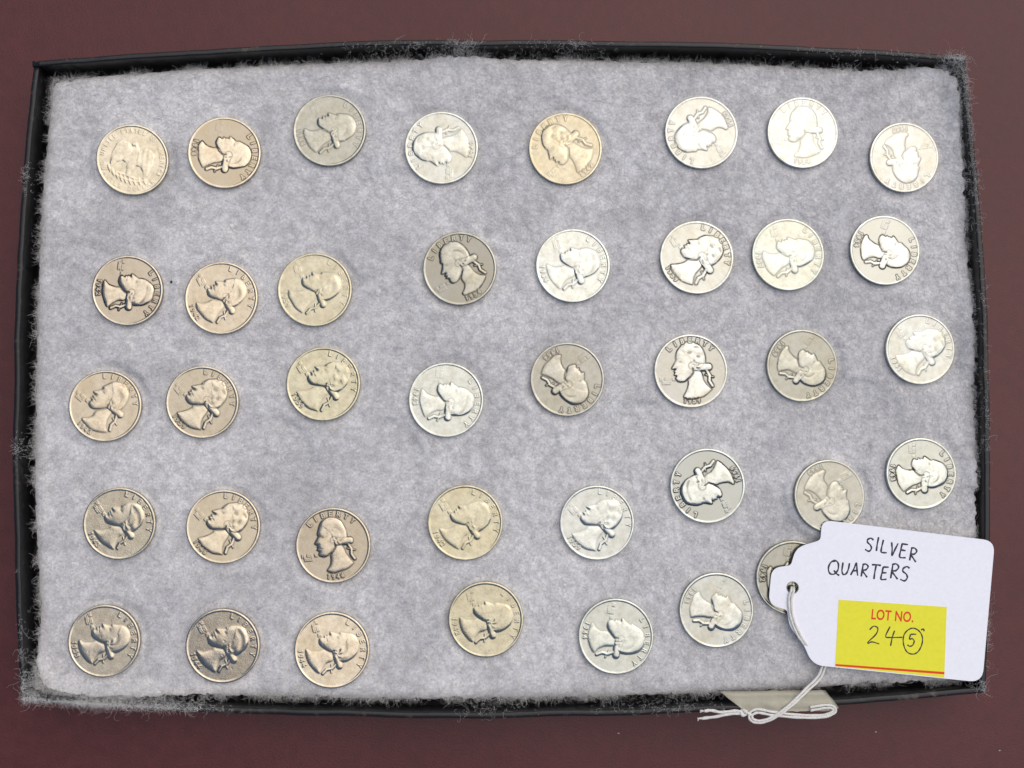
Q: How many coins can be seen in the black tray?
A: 39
